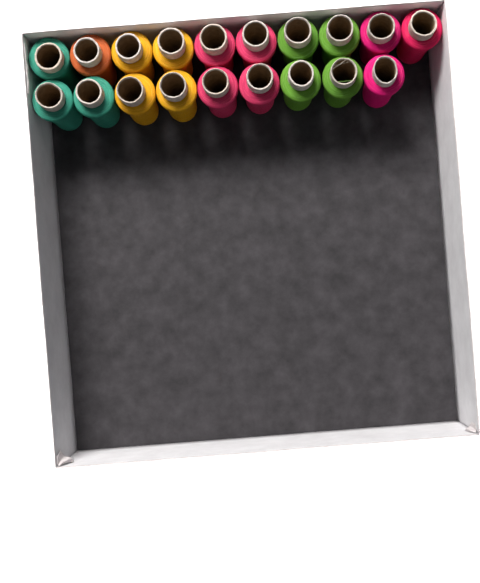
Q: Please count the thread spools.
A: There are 19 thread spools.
